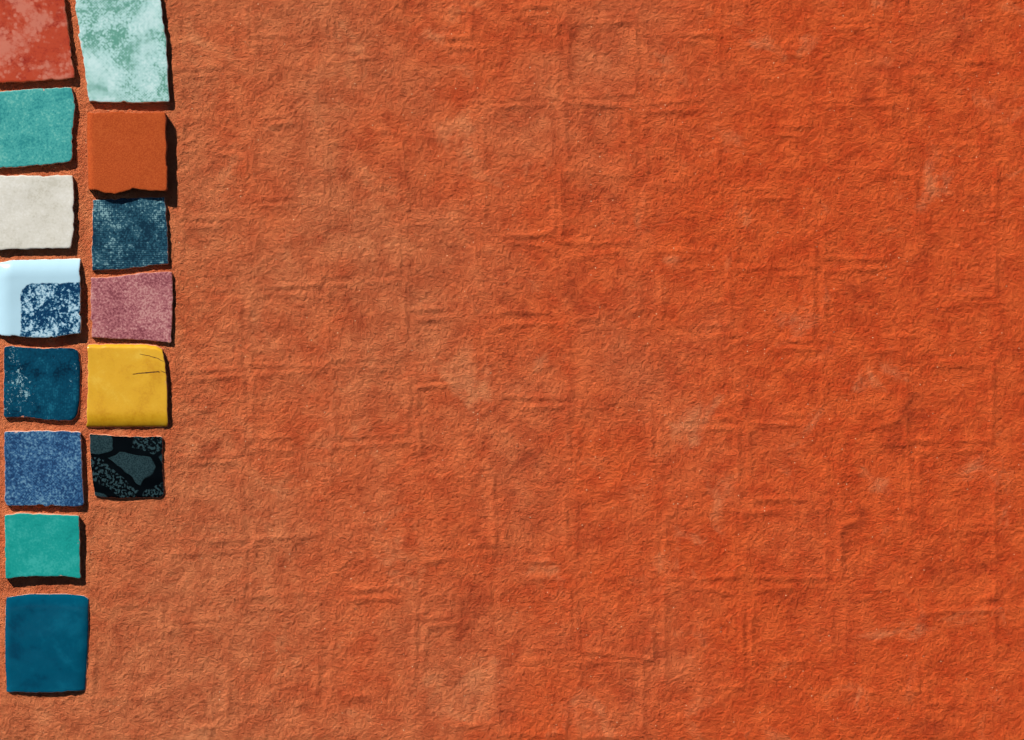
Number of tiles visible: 14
